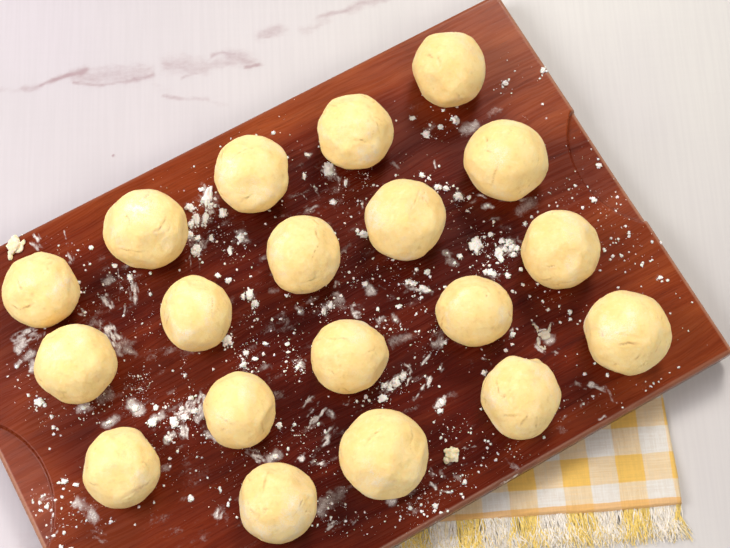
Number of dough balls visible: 19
